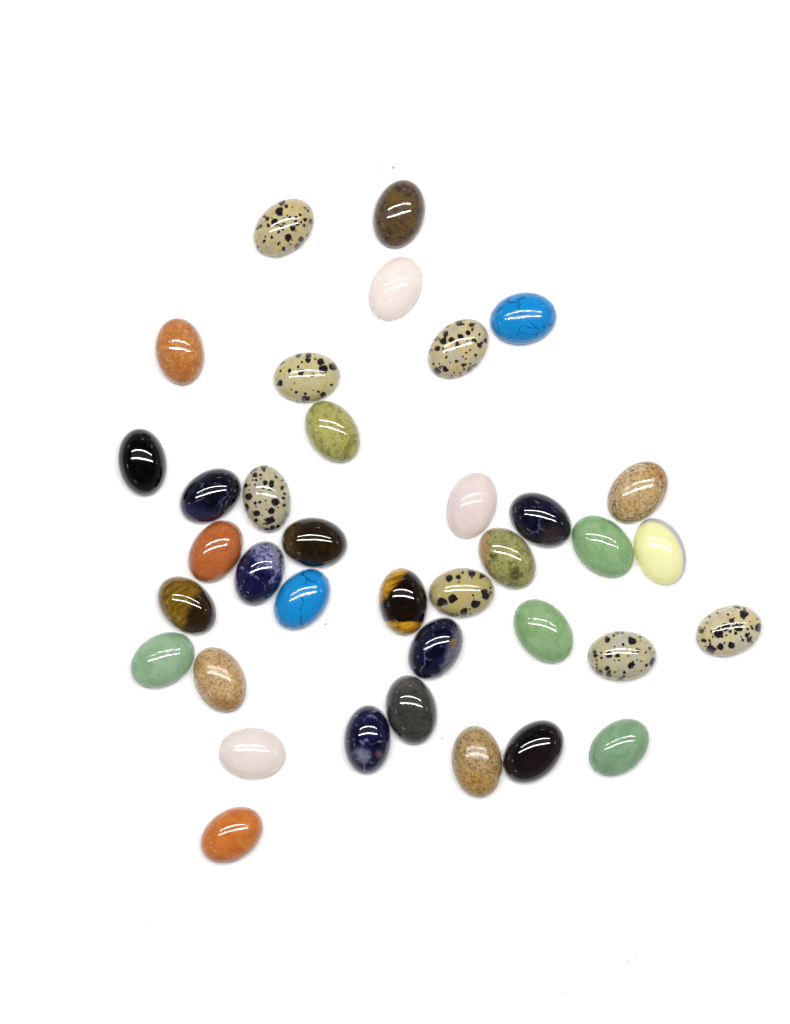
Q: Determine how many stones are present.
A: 37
